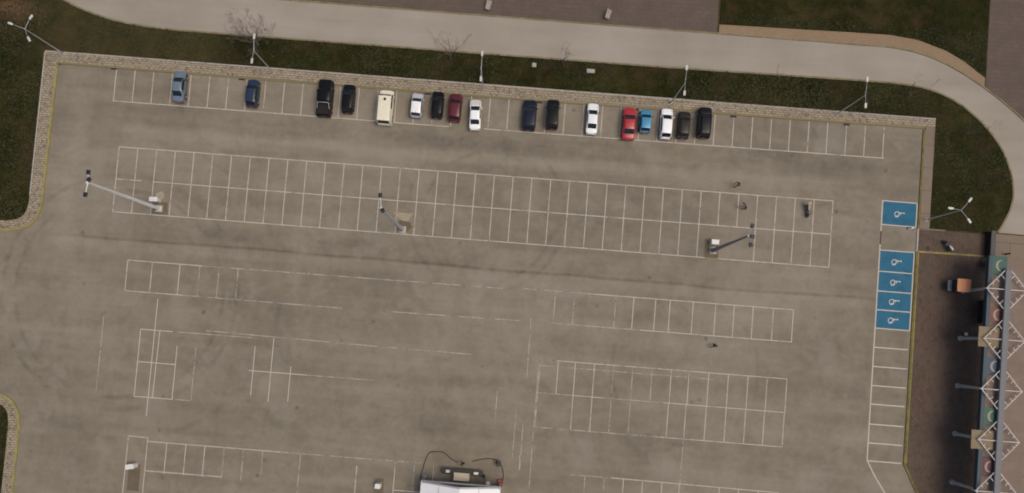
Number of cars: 17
